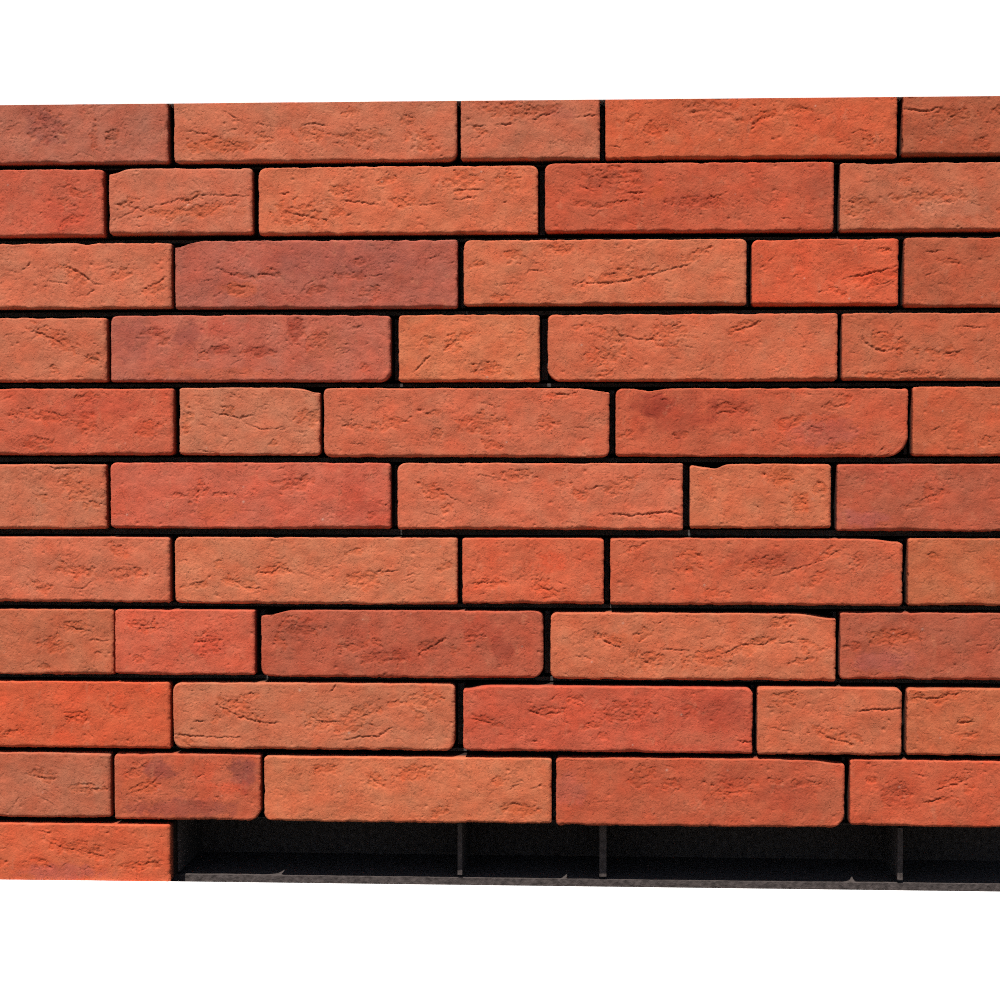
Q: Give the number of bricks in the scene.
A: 51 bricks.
